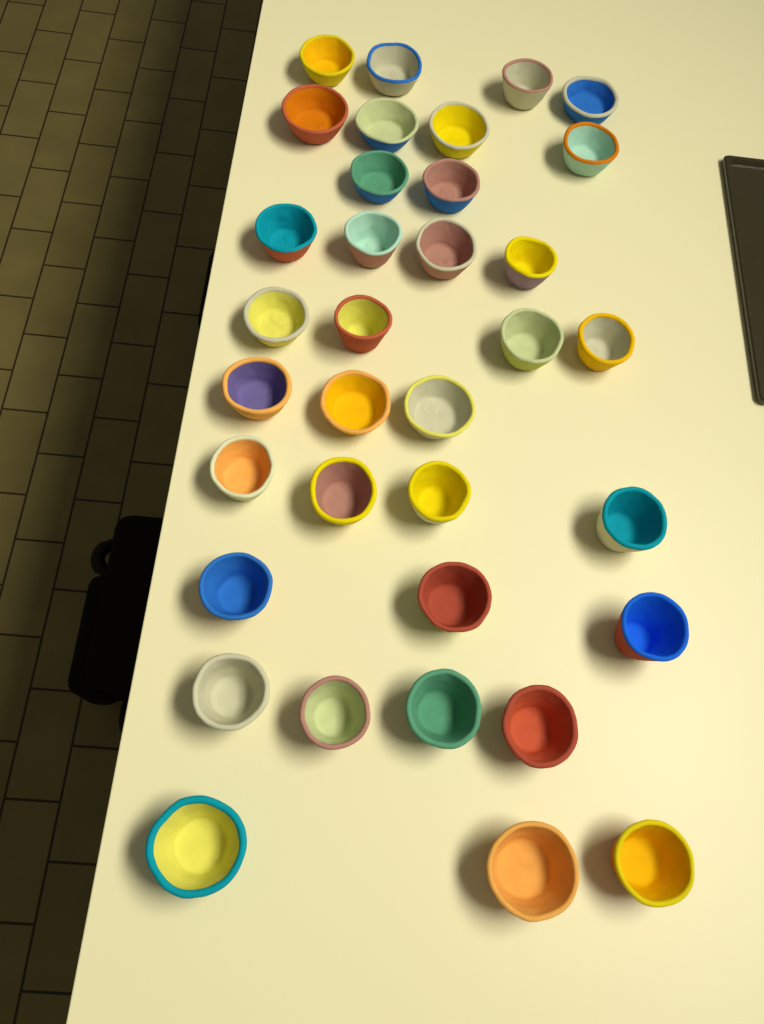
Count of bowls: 35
